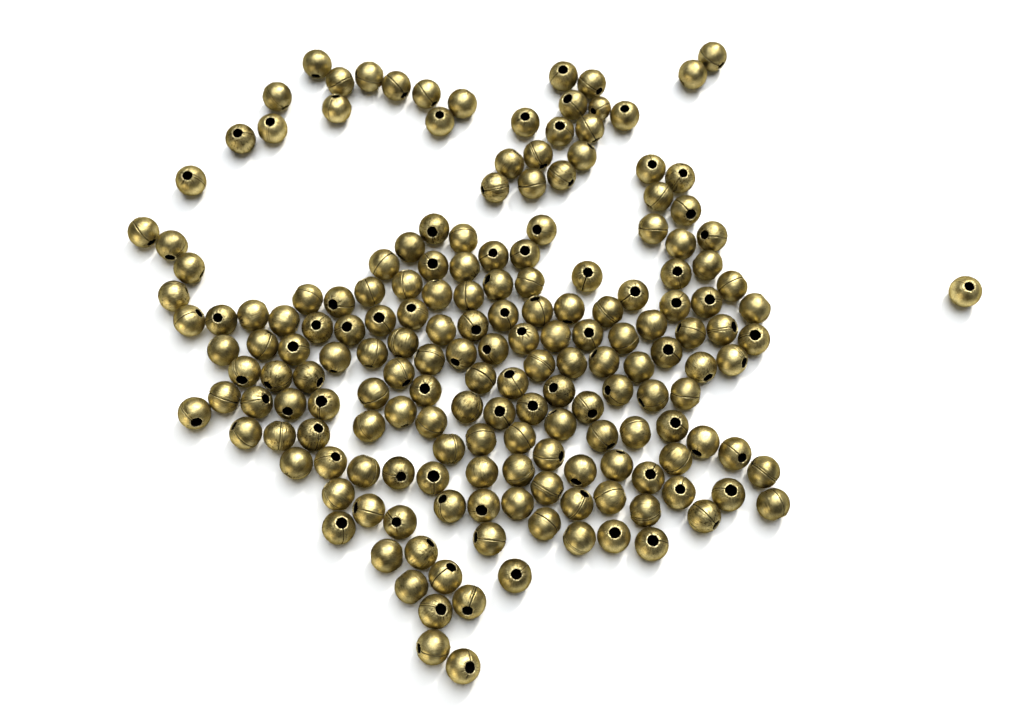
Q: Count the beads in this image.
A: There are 181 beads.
